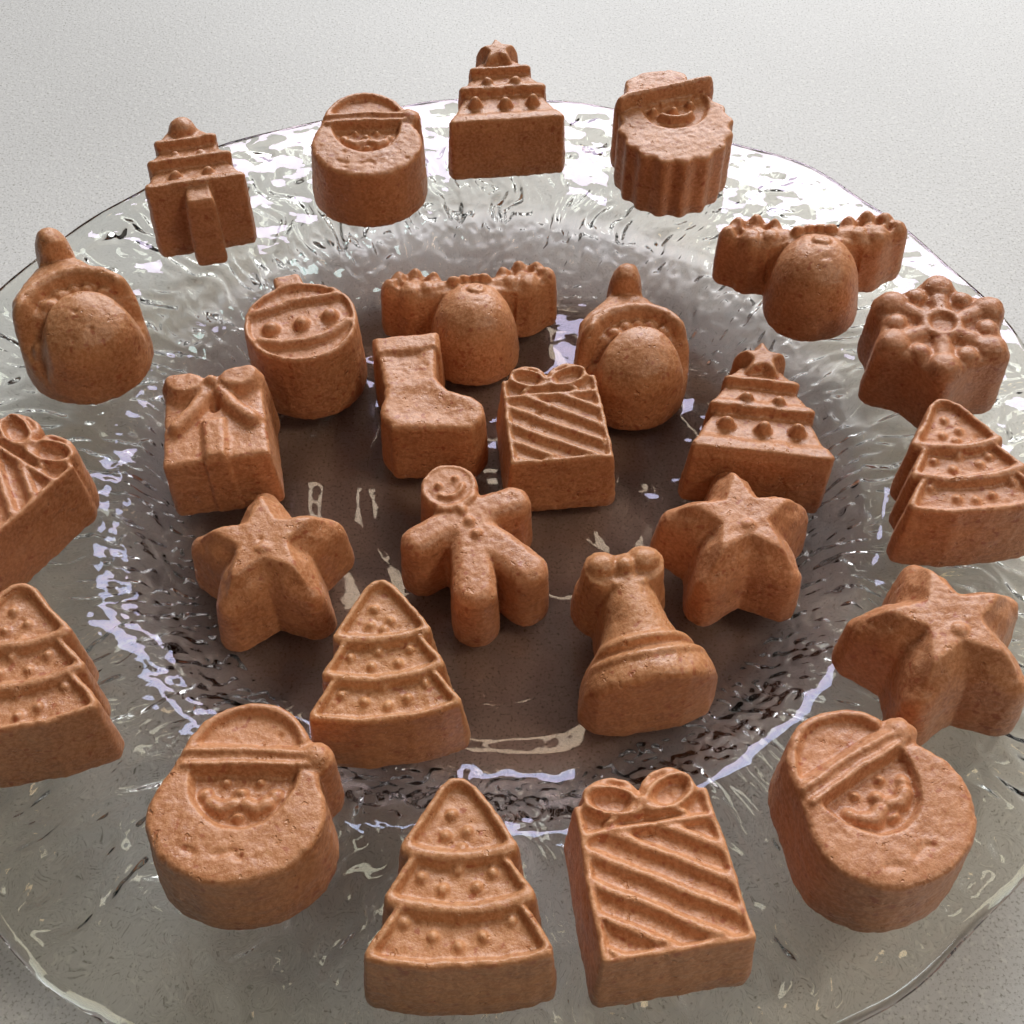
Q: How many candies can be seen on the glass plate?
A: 27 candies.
